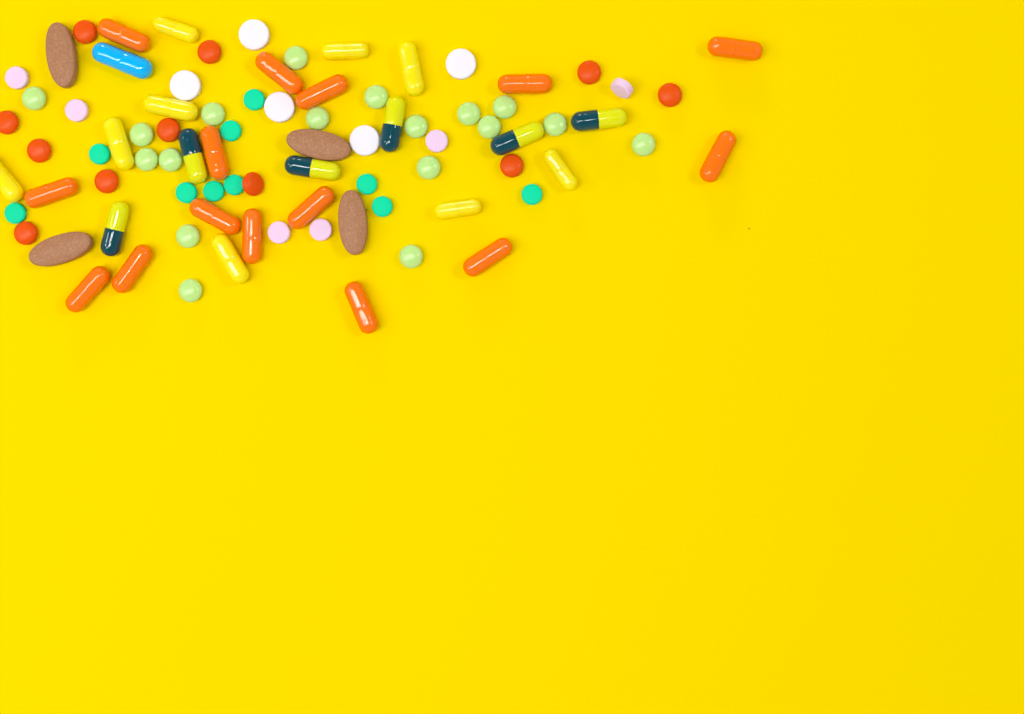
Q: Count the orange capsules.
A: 15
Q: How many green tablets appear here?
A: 18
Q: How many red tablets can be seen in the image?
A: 11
